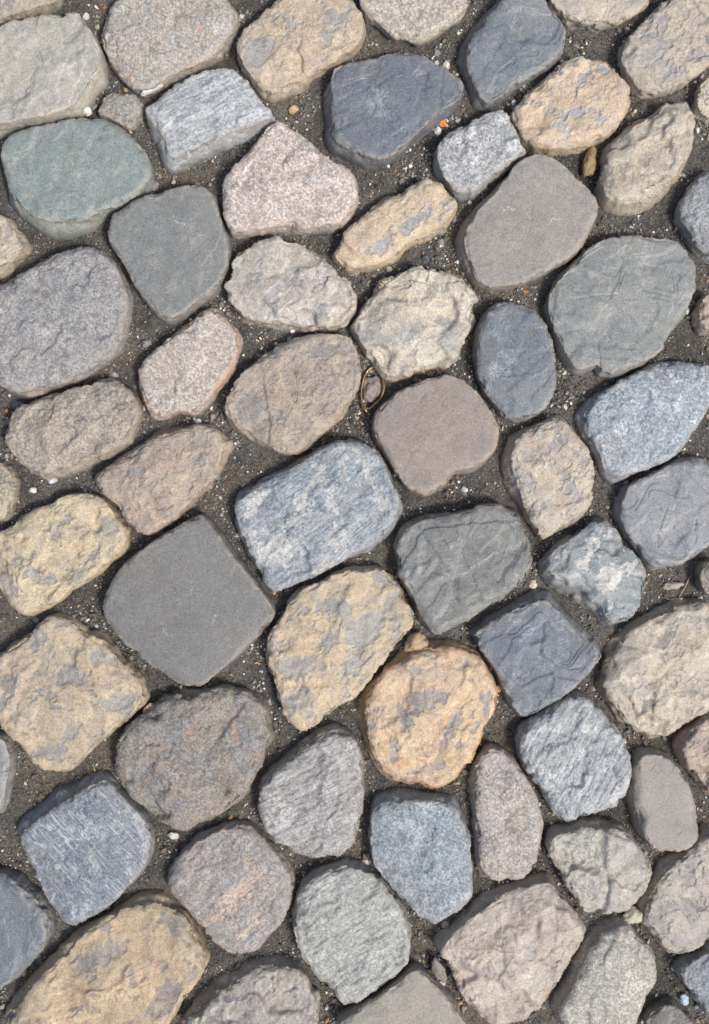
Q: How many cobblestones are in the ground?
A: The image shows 69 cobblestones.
